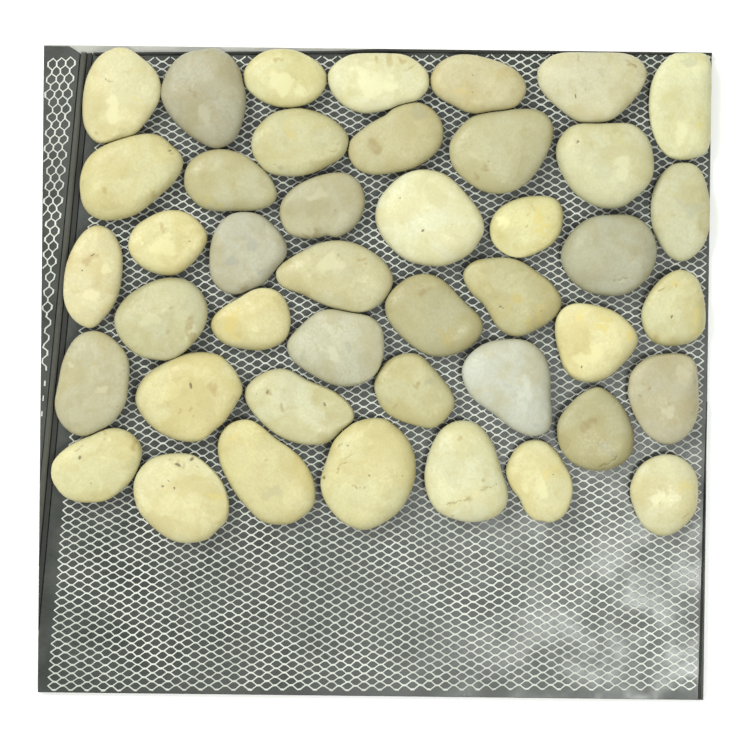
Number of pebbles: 43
